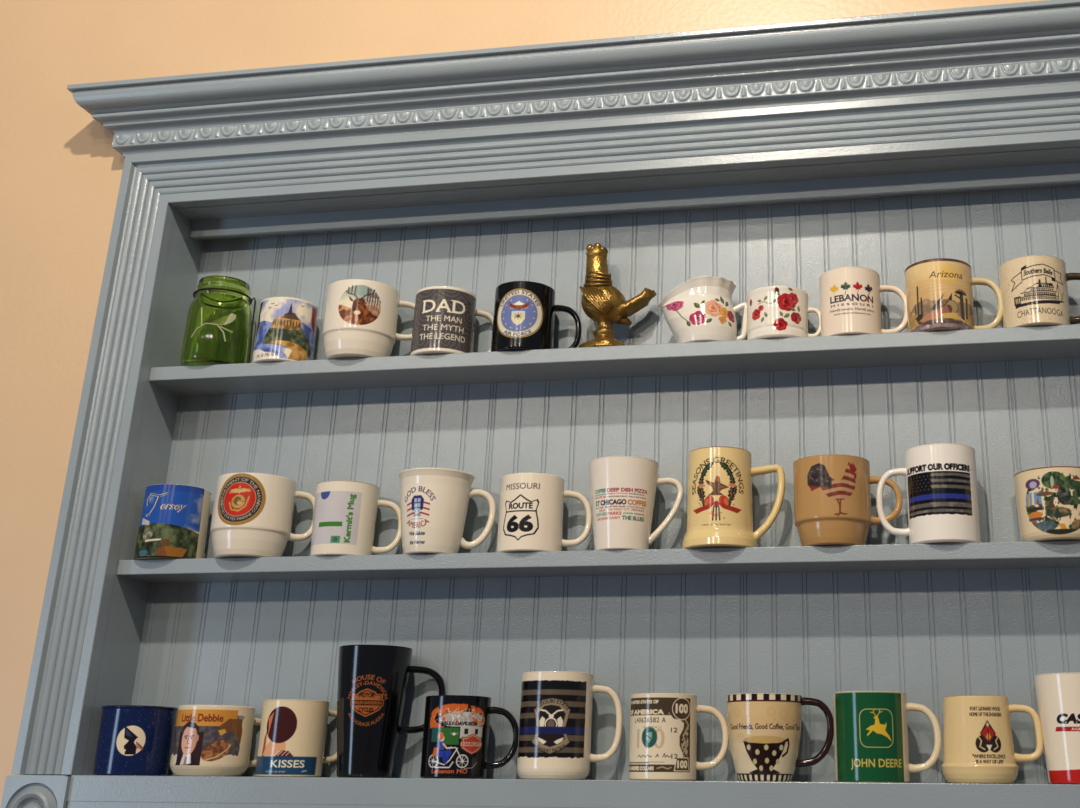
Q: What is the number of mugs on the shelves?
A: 29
